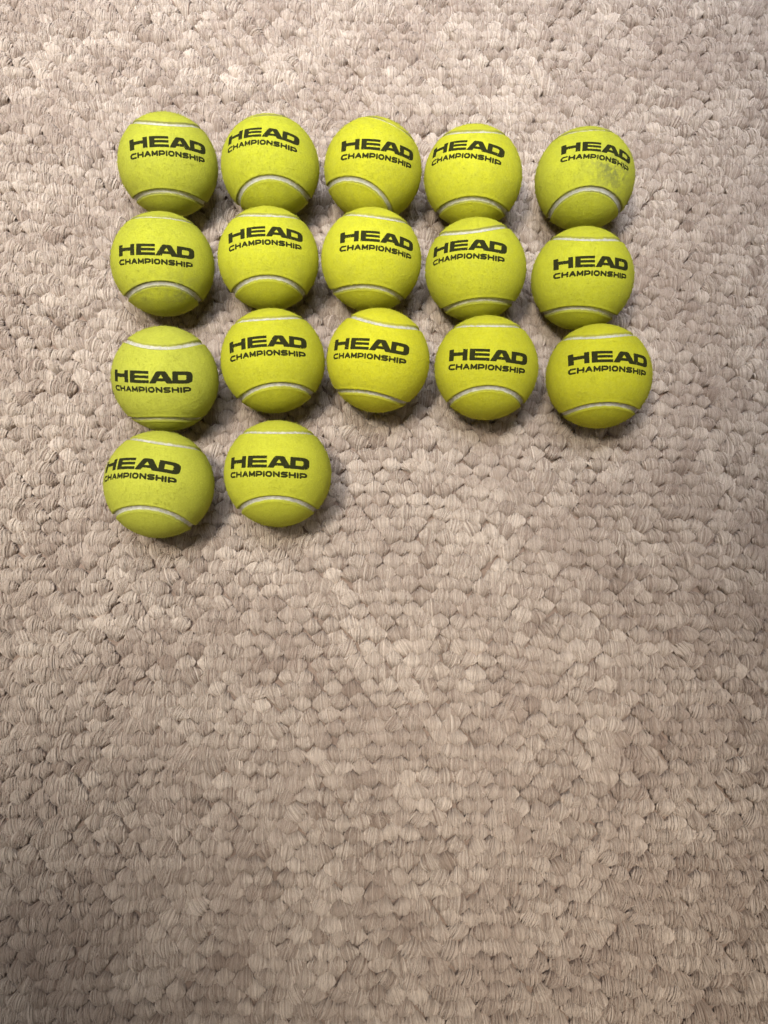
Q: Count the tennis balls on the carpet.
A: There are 17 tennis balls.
